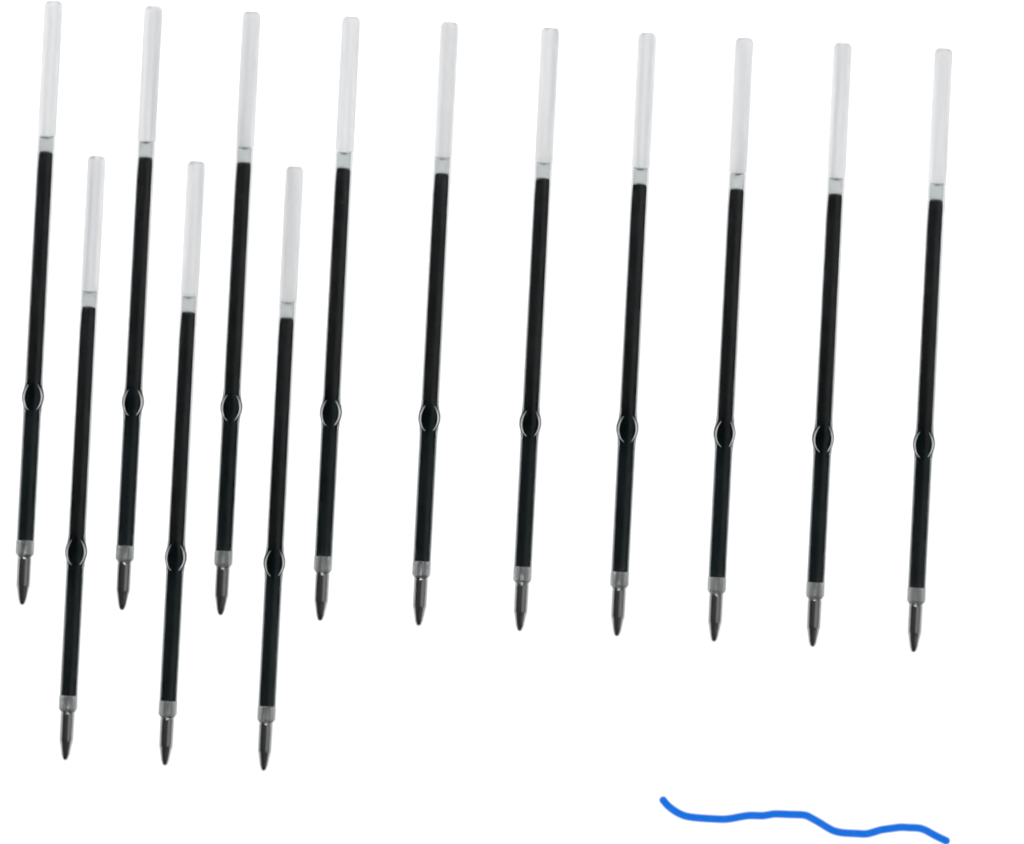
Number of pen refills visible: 13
